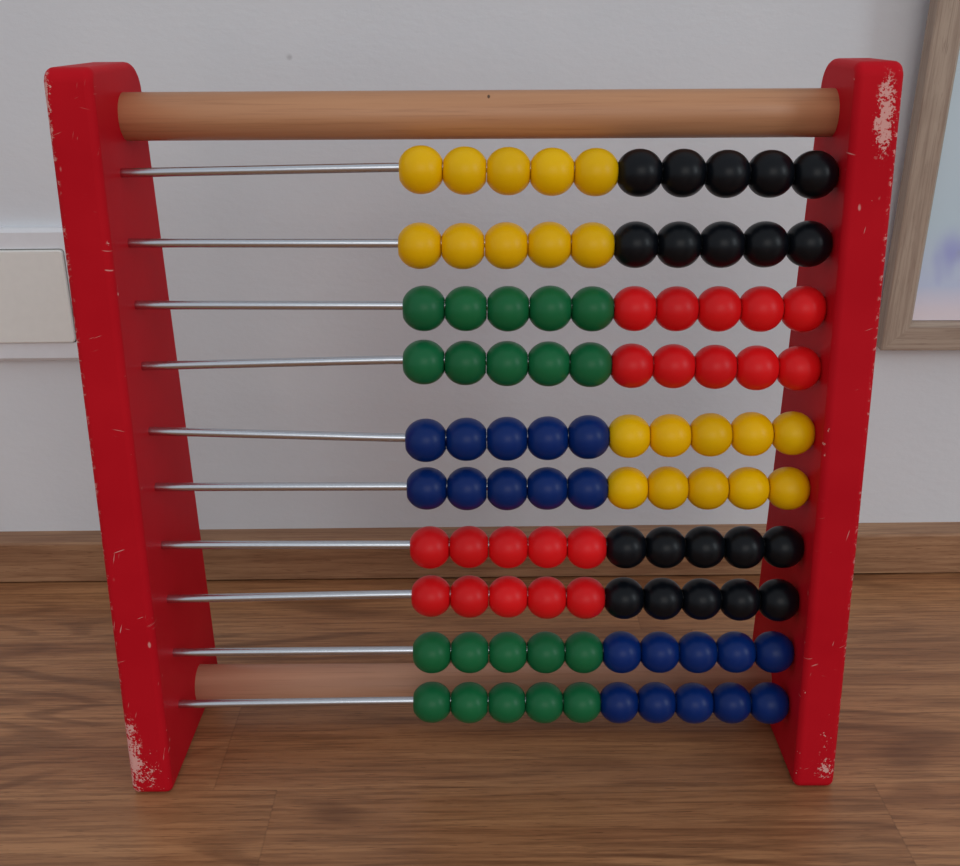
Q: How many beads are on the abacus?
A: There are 100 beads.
